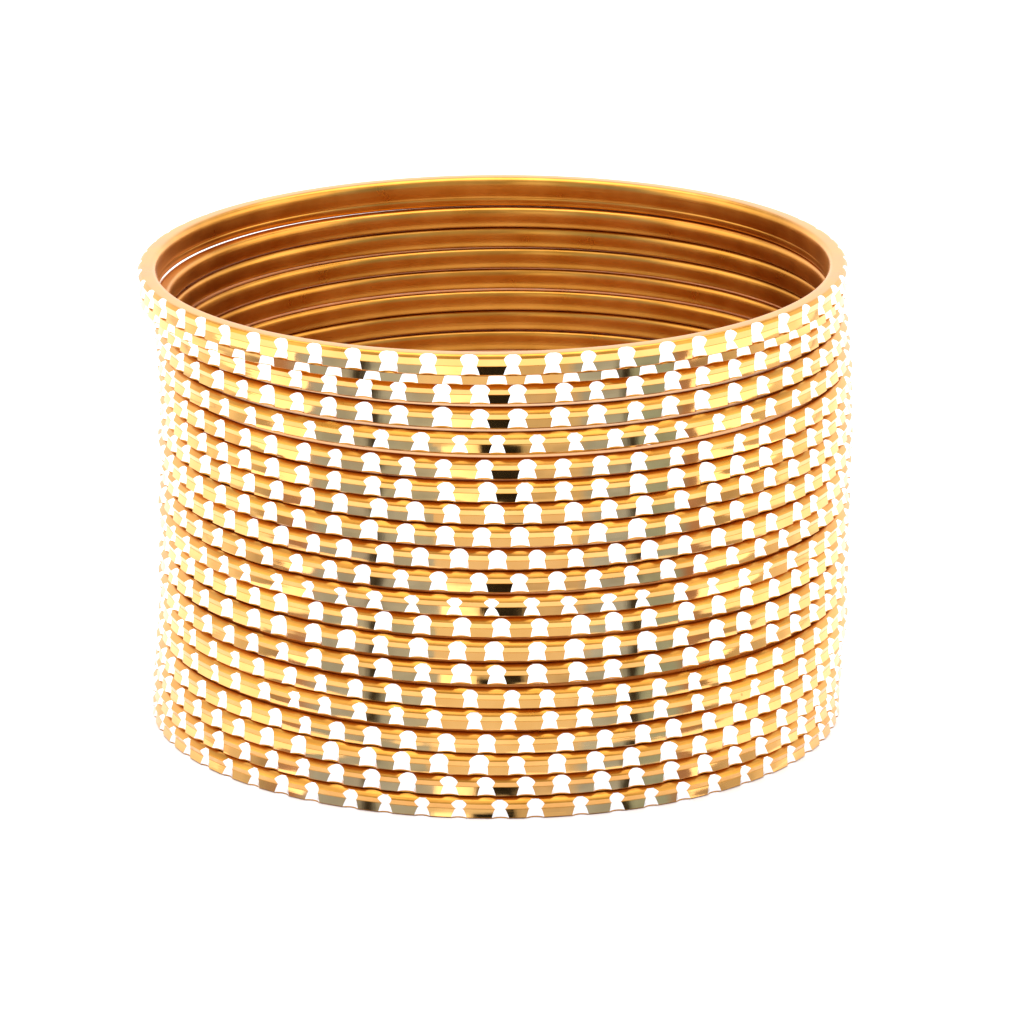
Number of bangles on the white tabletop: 20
